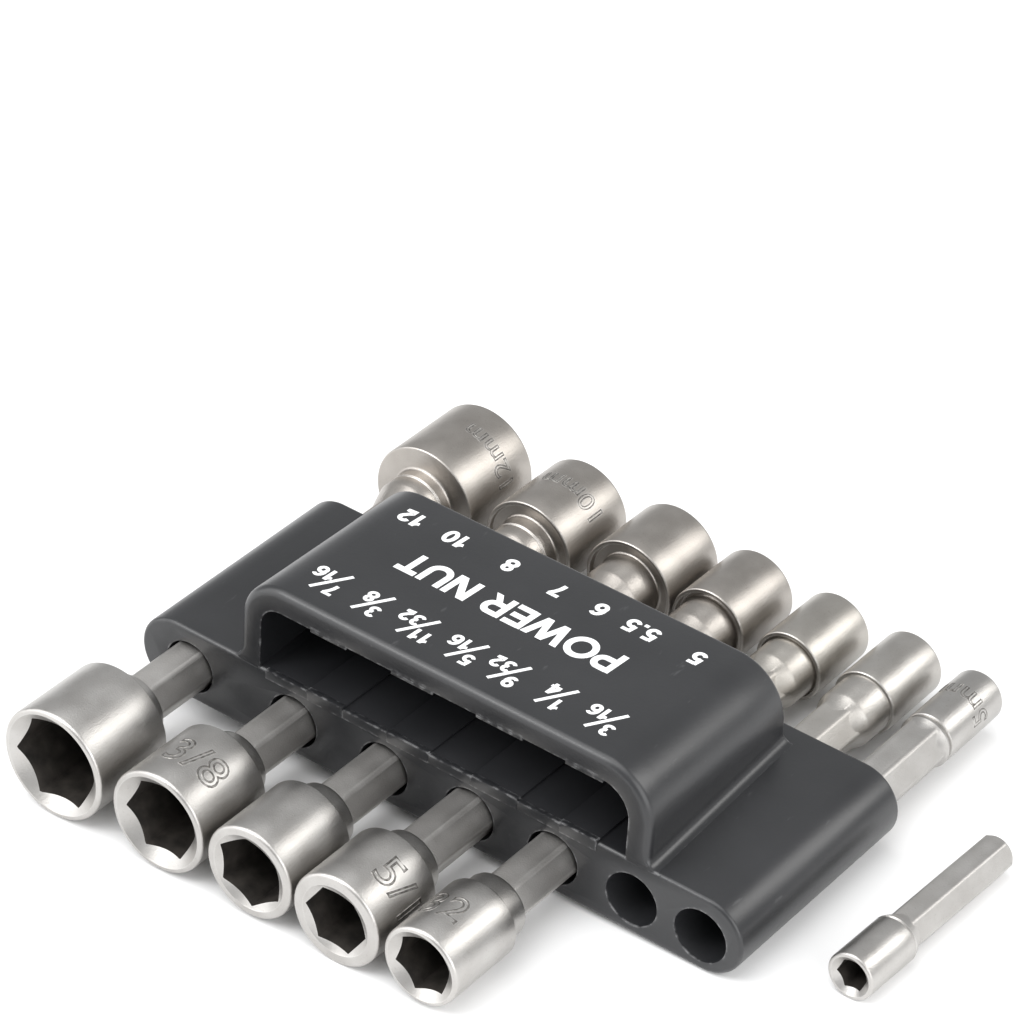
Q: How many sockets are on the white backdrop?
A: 13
